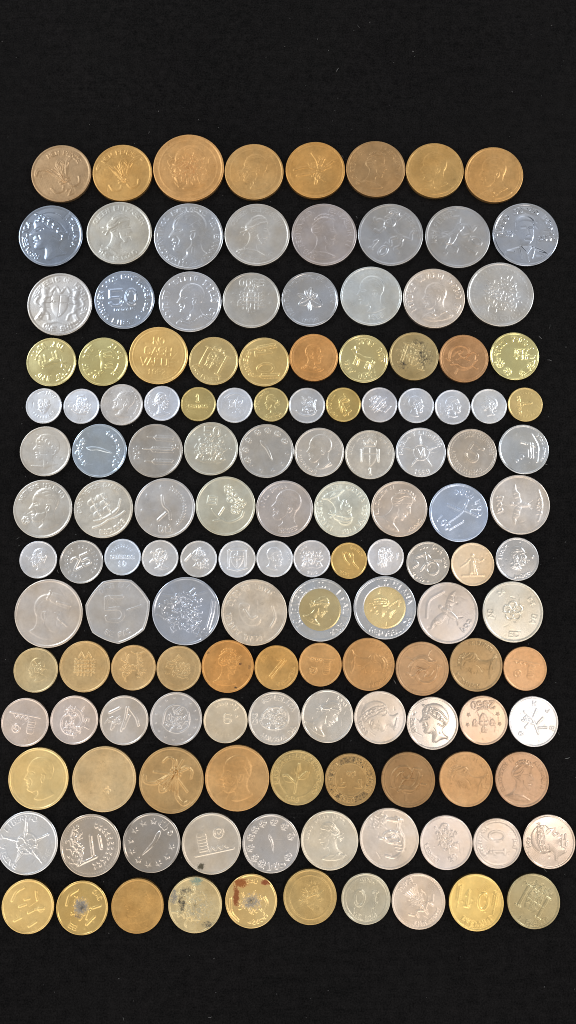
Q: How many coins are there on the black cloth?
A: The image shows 139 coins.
